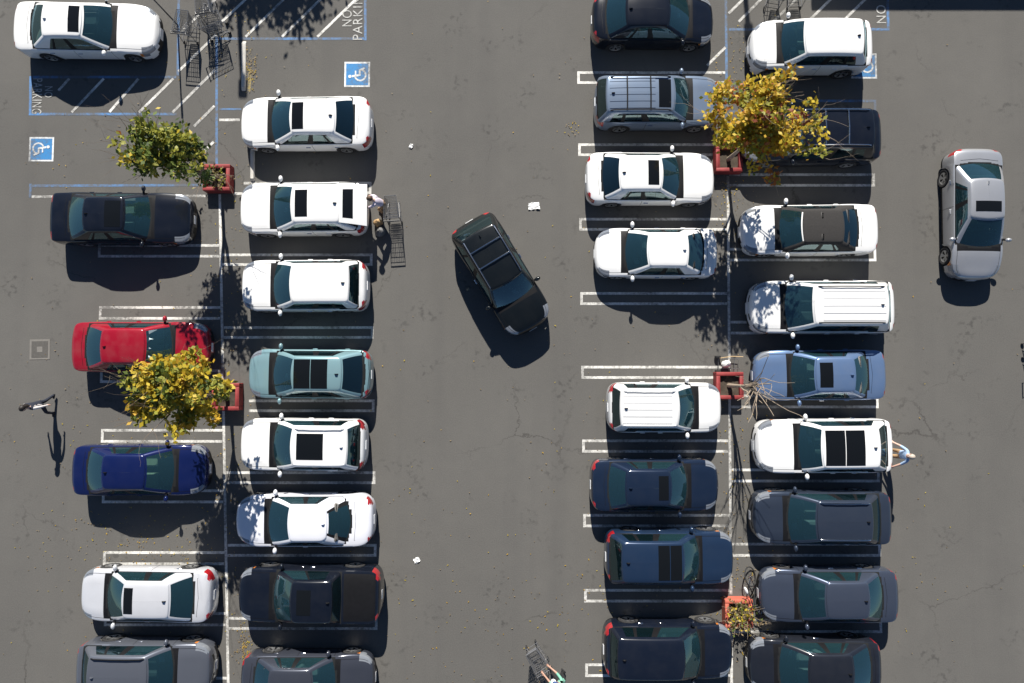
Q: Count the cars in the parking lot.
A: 33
